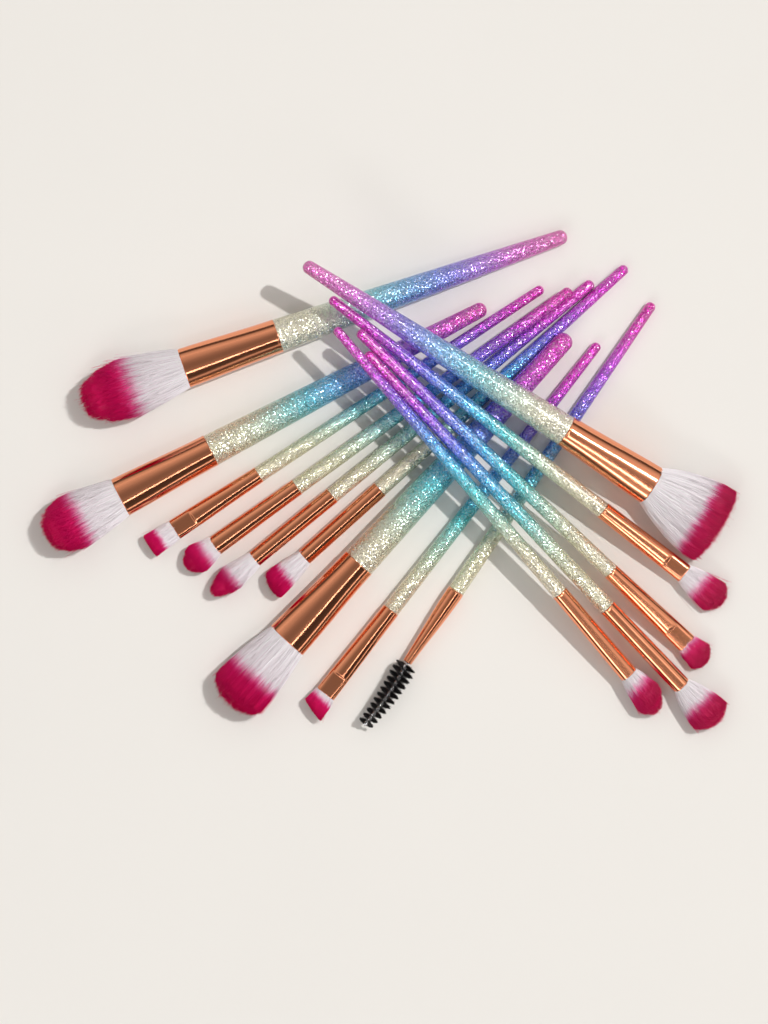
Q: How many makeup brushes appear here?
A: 14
